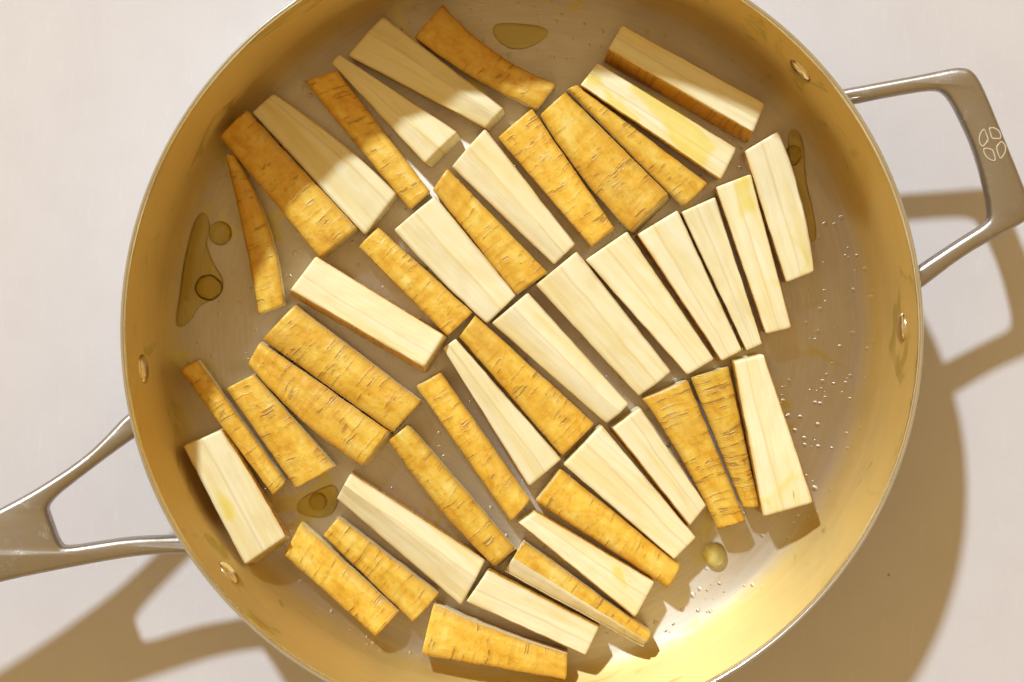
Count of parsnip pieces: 46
